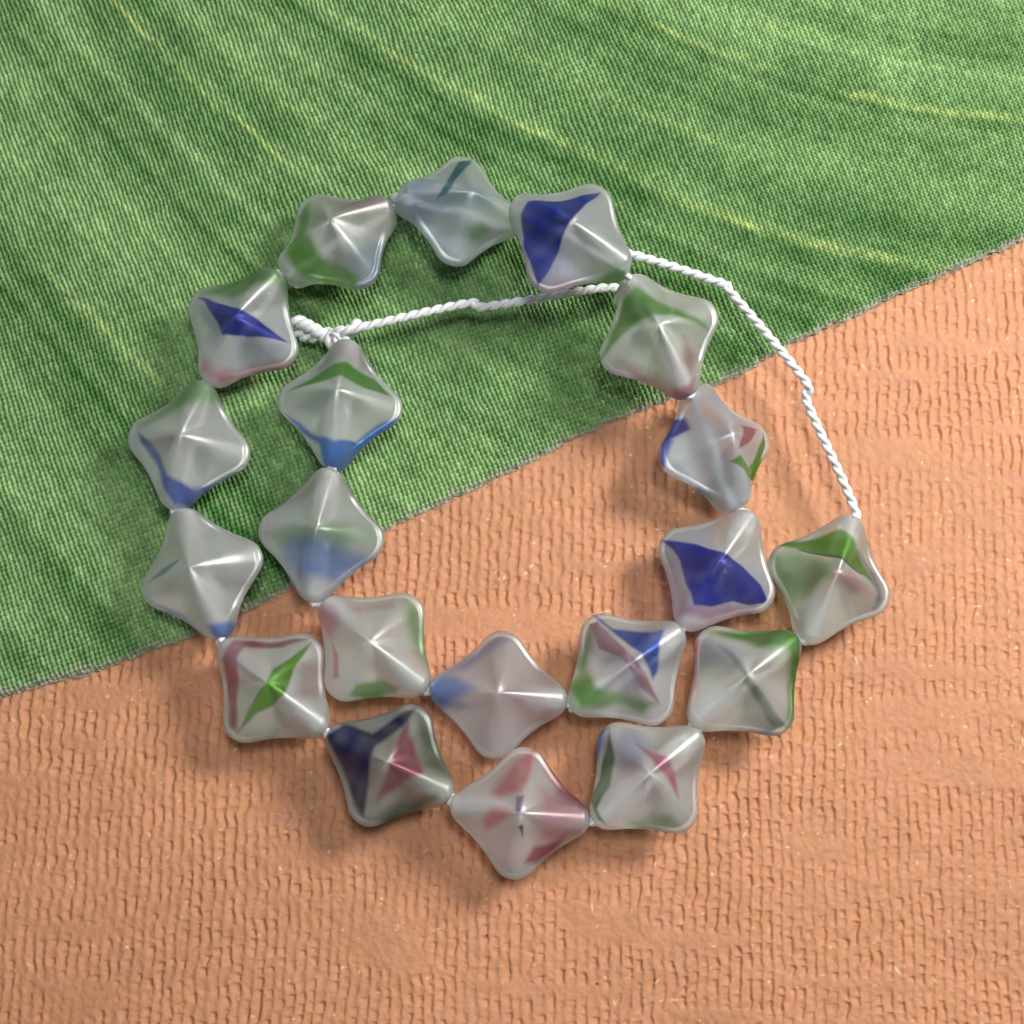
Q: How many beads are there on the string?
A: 20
